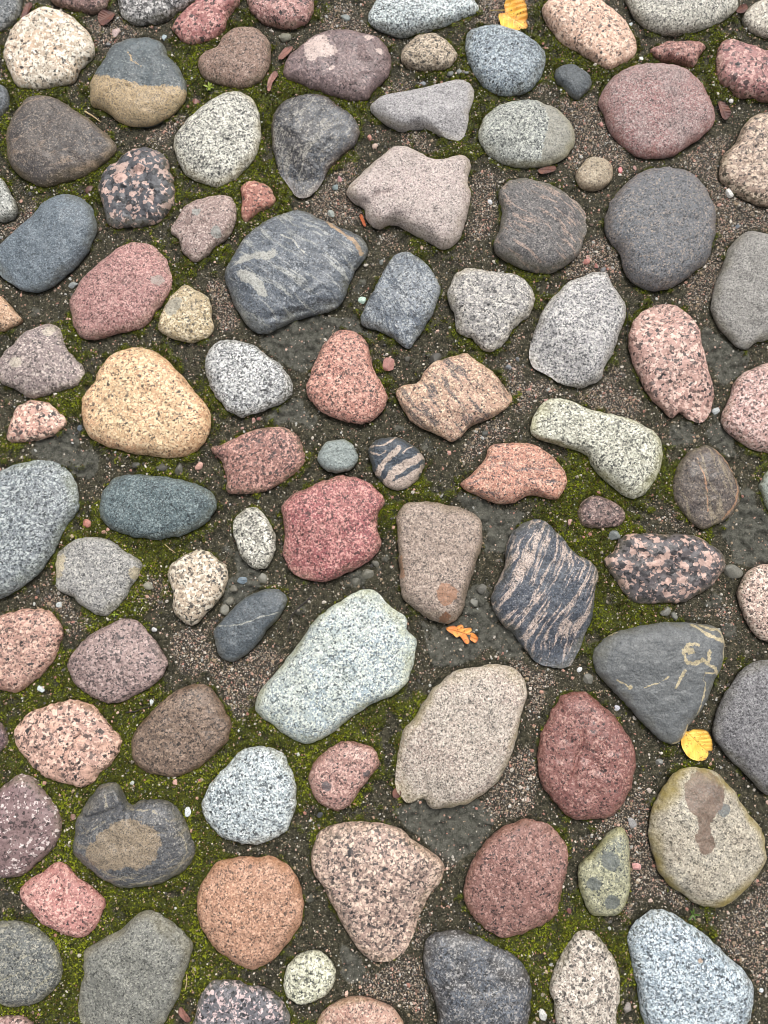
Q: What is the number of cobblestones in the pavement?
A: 99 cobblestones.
